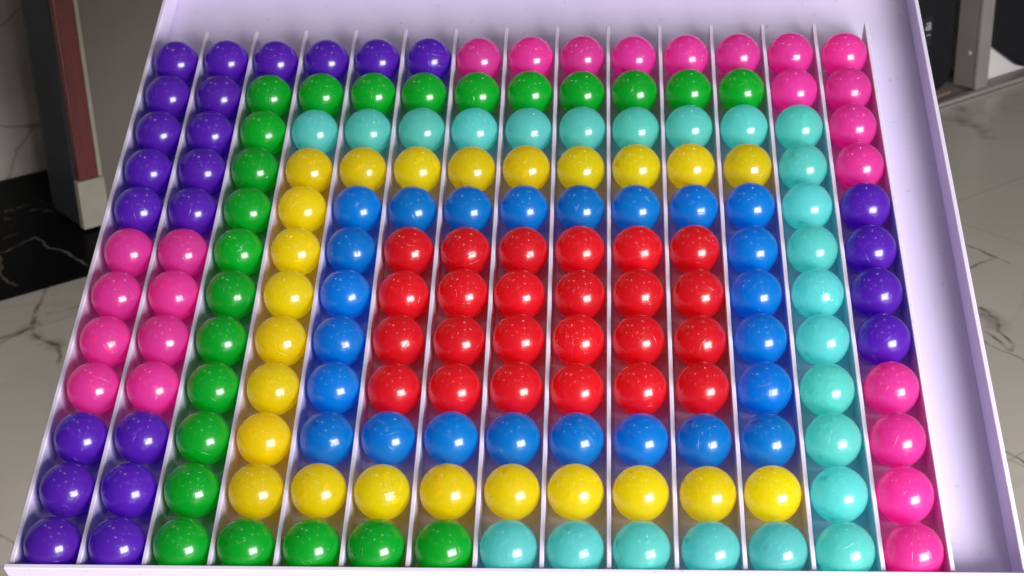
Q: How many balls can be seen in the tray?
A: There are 168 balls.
